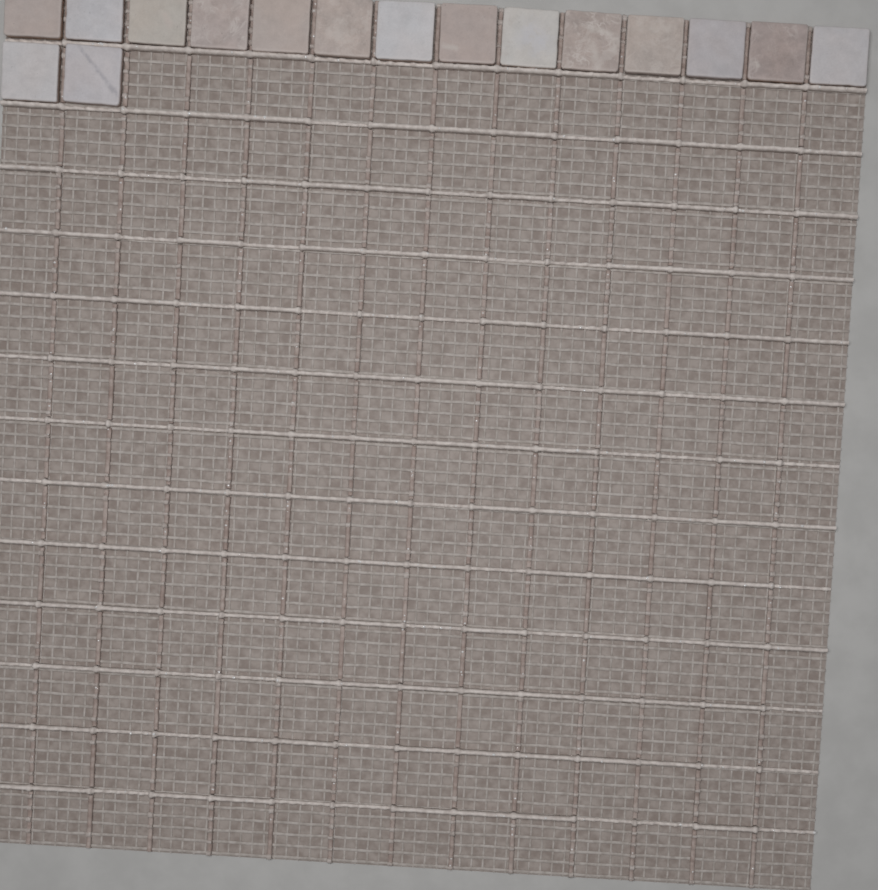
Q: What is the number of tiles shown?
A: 16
